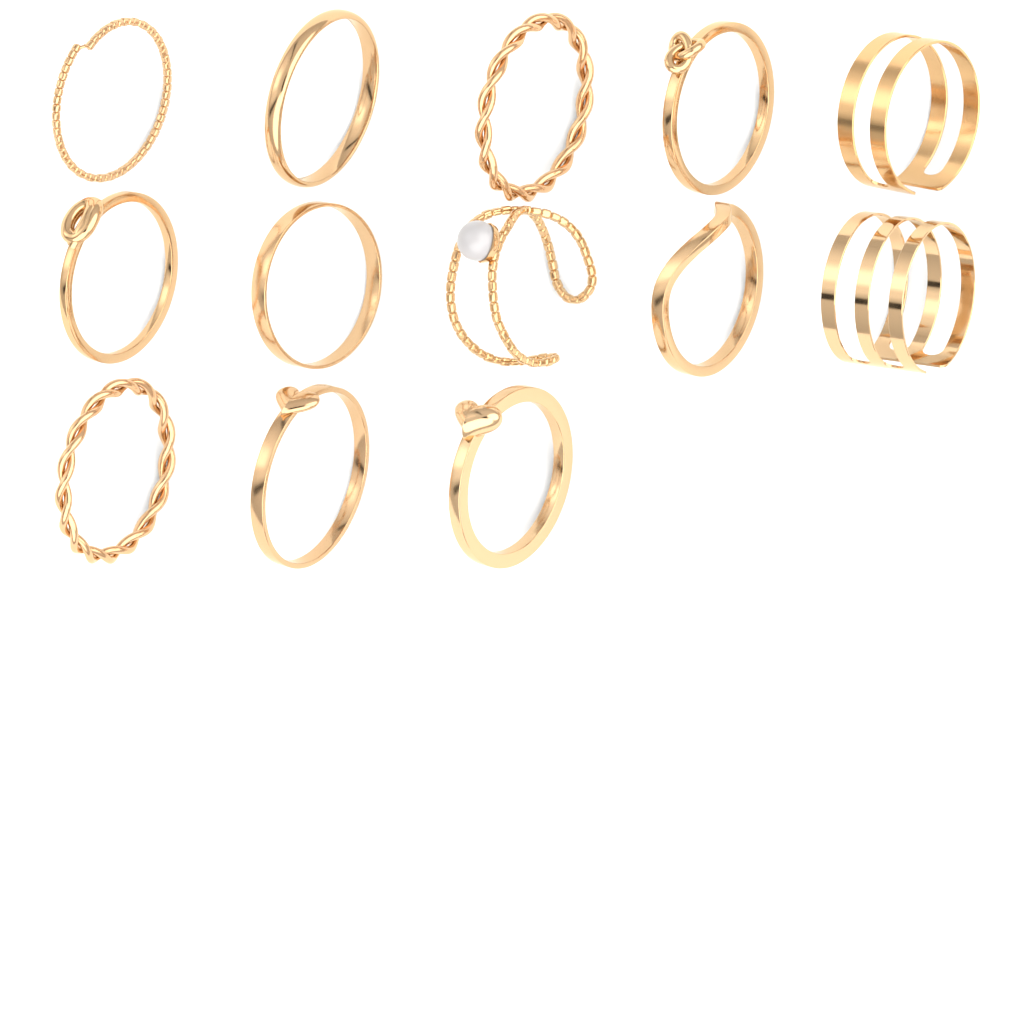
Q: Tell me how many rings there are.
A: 13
